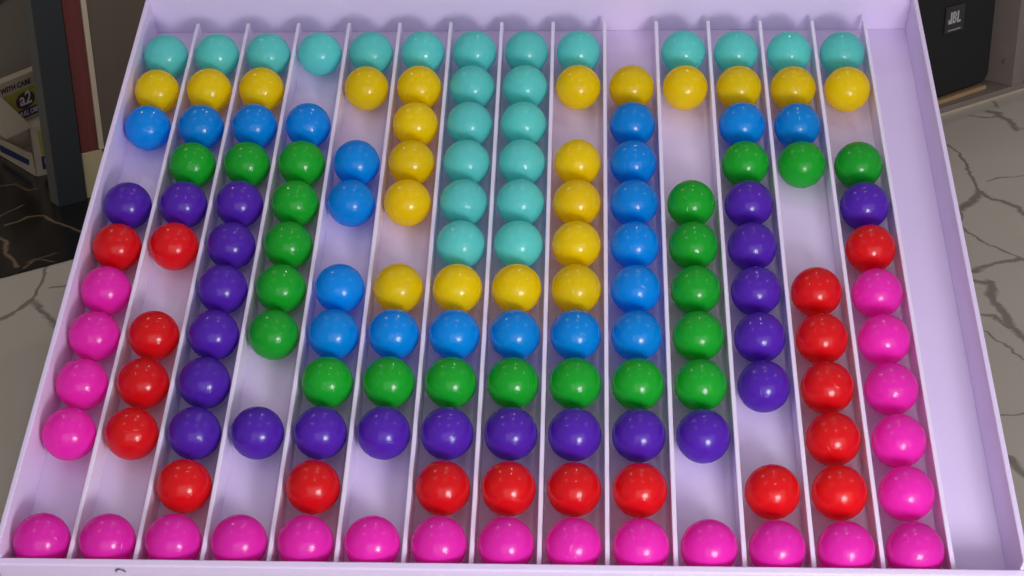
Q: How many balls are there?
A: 148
